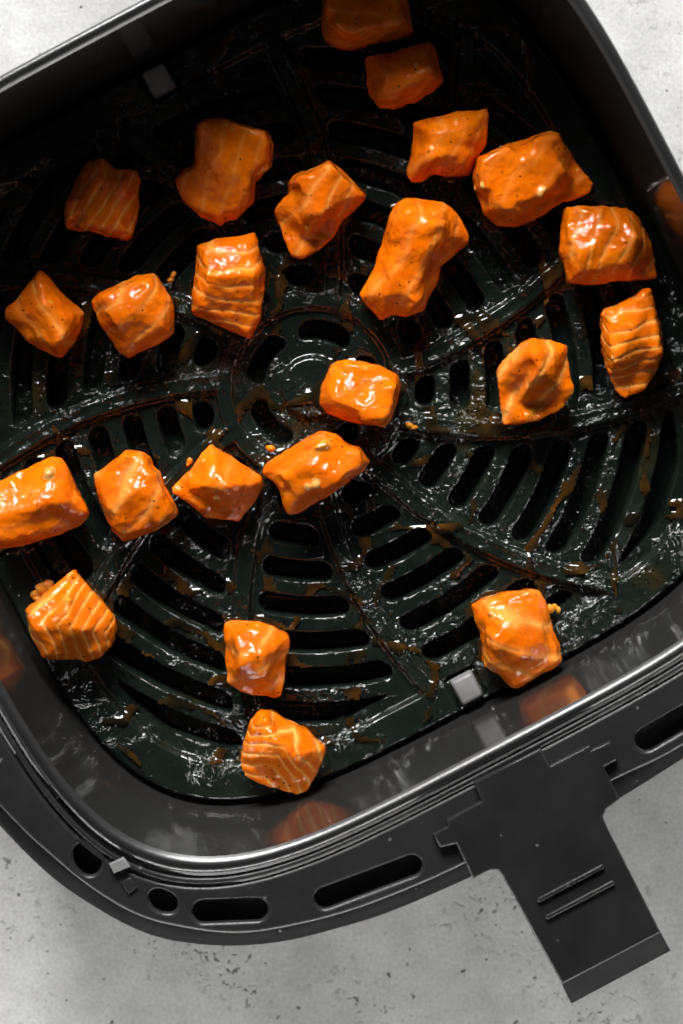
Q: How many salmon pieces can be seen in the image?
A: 23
